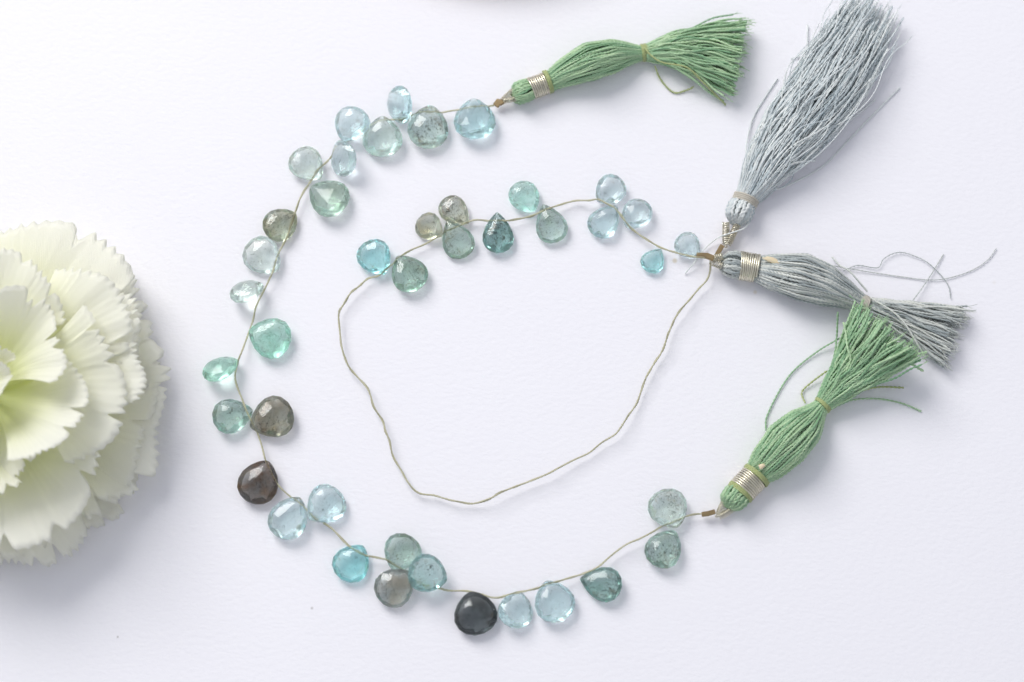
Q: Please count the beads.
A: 41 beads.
